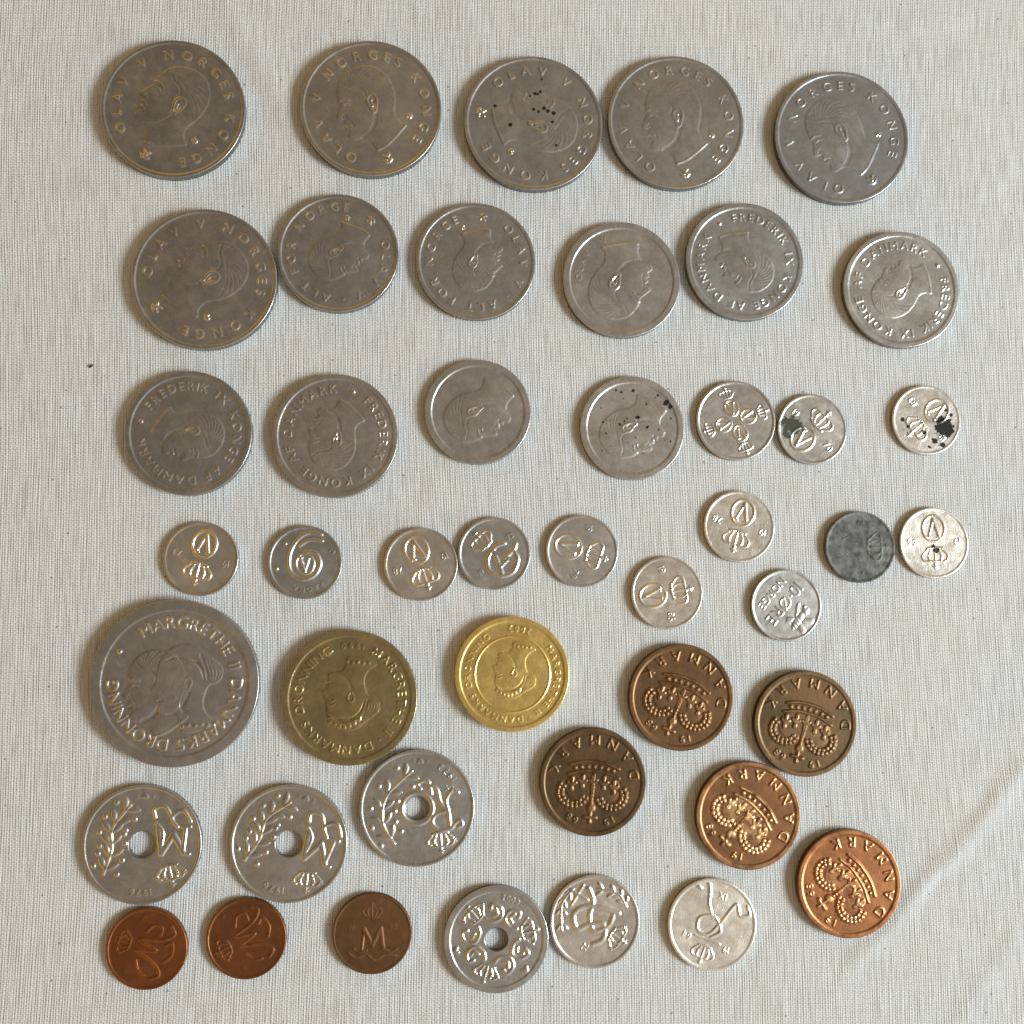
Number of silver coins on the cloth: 35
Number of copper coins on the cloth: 8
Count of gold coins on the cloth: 2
